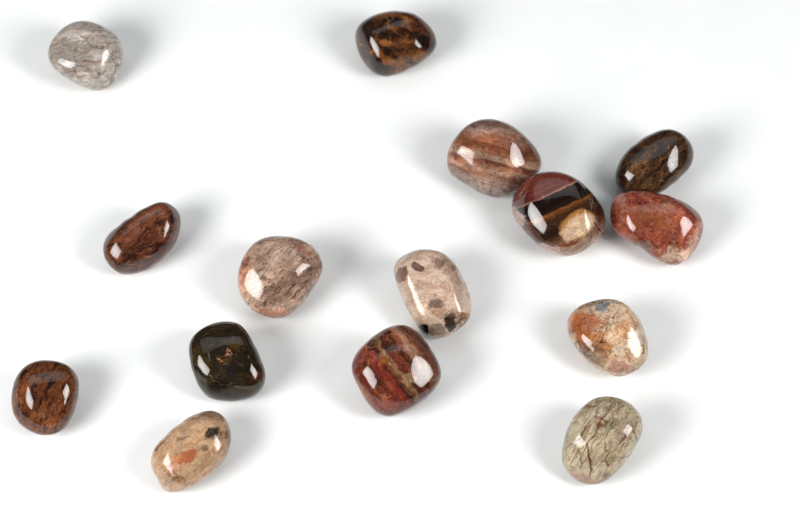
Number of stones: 15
